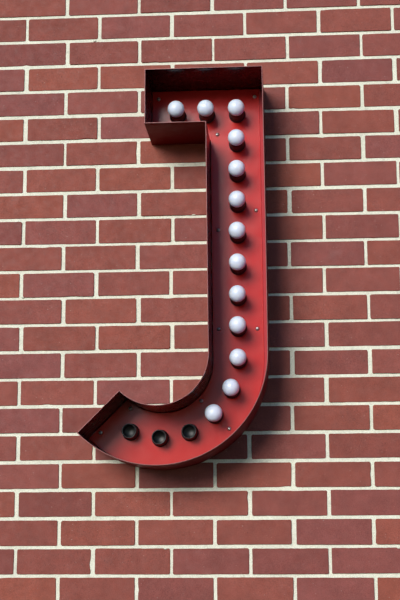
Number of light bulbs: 13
